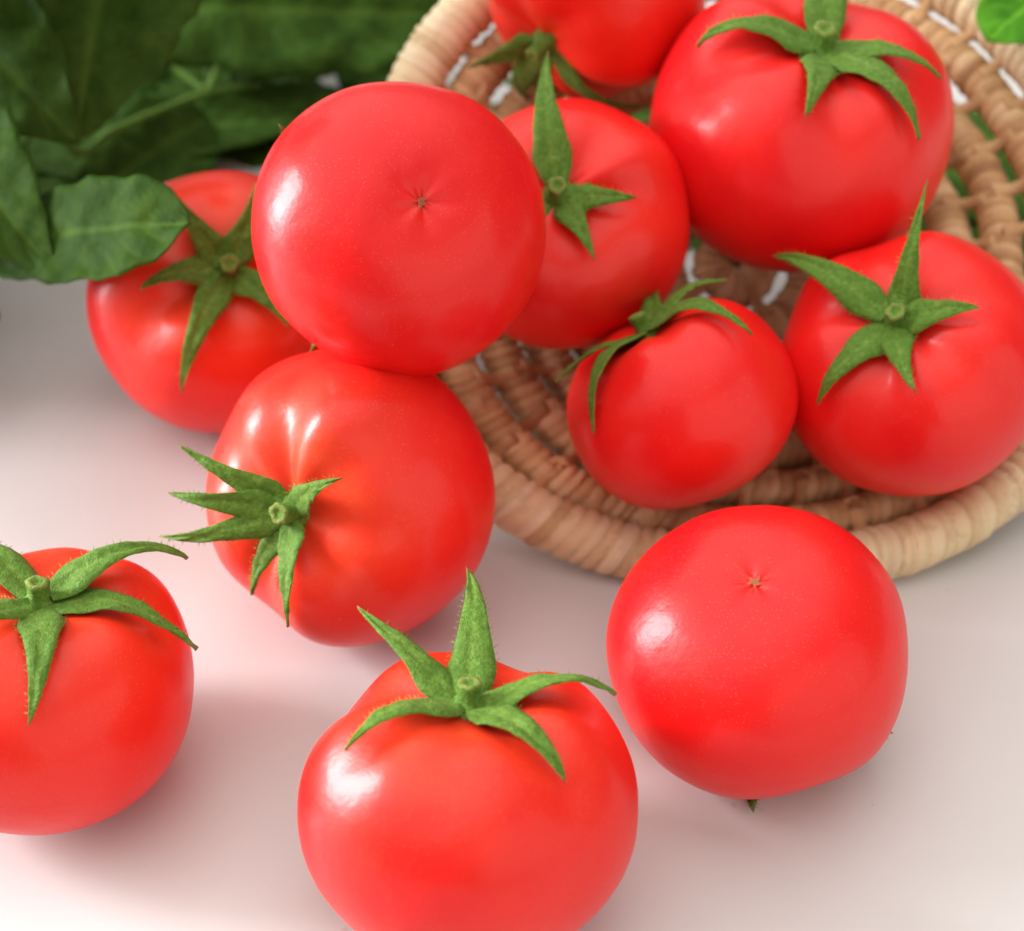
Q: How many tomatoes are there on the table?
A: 11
